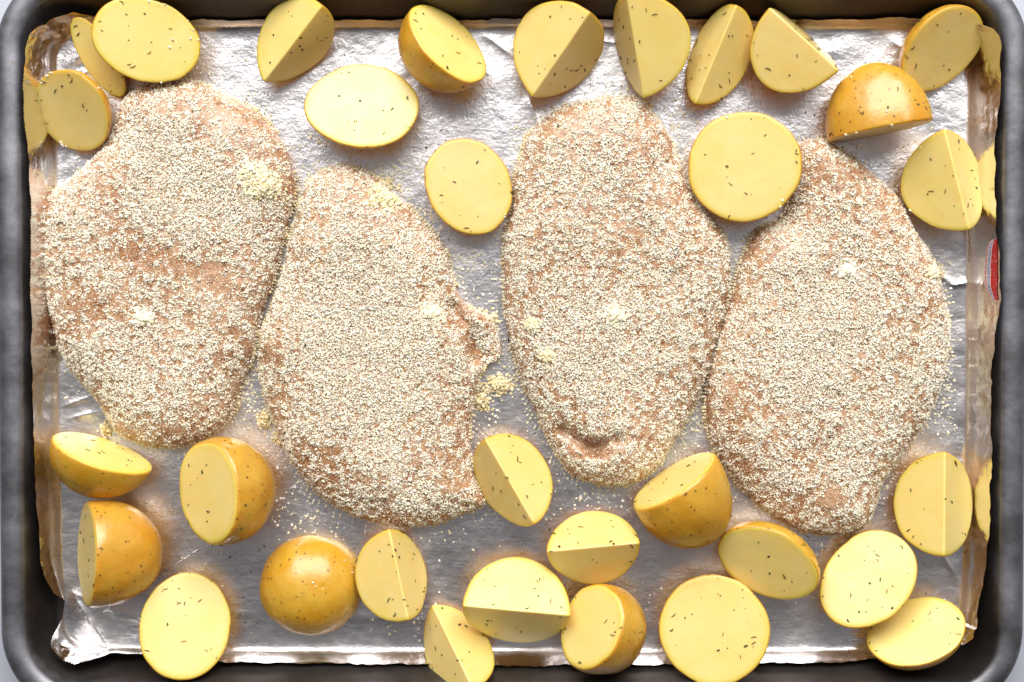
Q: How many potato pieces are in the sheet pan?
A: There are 32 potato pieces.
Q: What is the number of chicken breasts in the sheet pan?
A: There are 4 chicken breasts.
